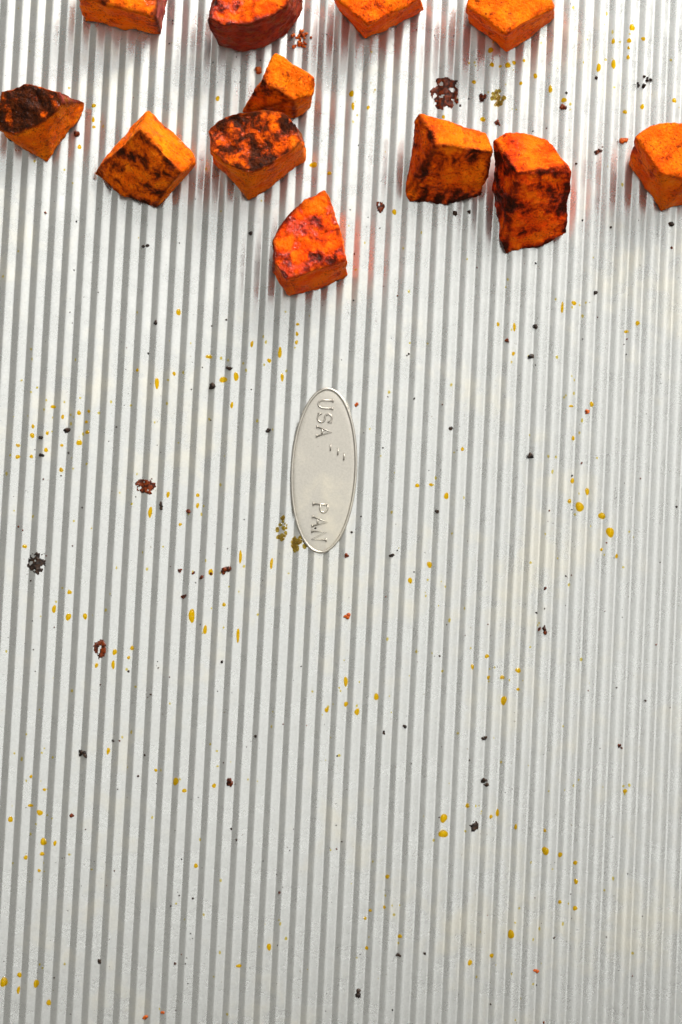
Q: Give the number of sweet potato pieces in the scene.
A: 12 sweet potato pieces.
